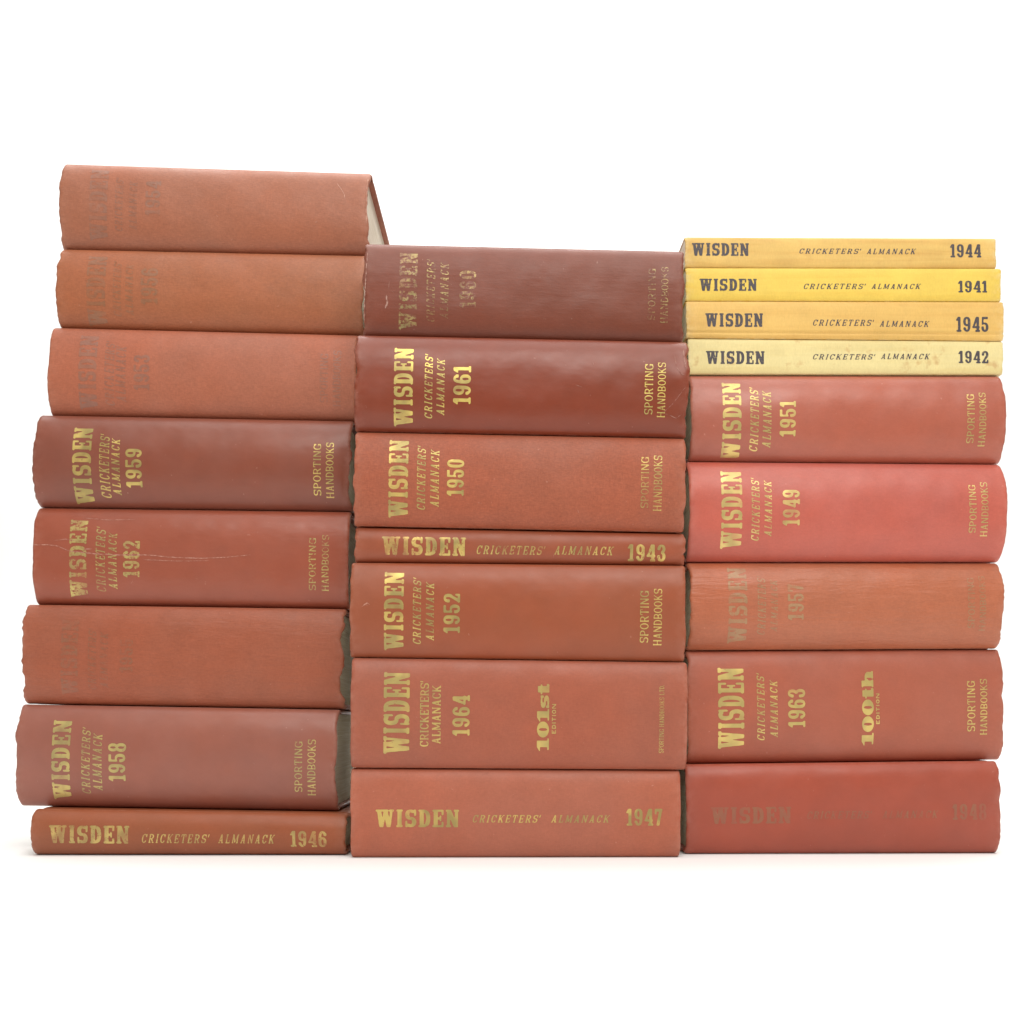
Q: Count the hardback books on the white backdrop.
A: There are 20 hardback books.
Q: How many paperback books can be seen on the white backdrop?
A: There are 4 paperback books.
